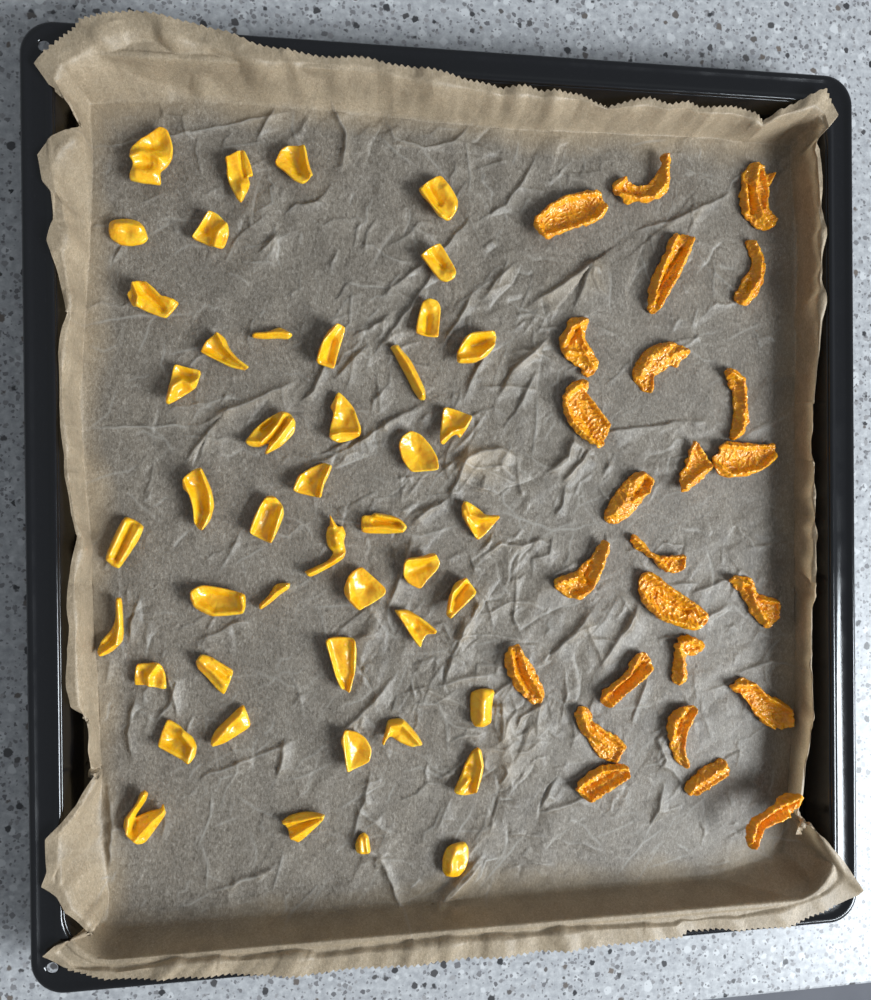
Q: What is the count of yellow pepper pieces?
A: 46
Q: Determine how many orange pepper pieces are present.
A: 25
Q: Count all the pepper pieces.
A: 71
